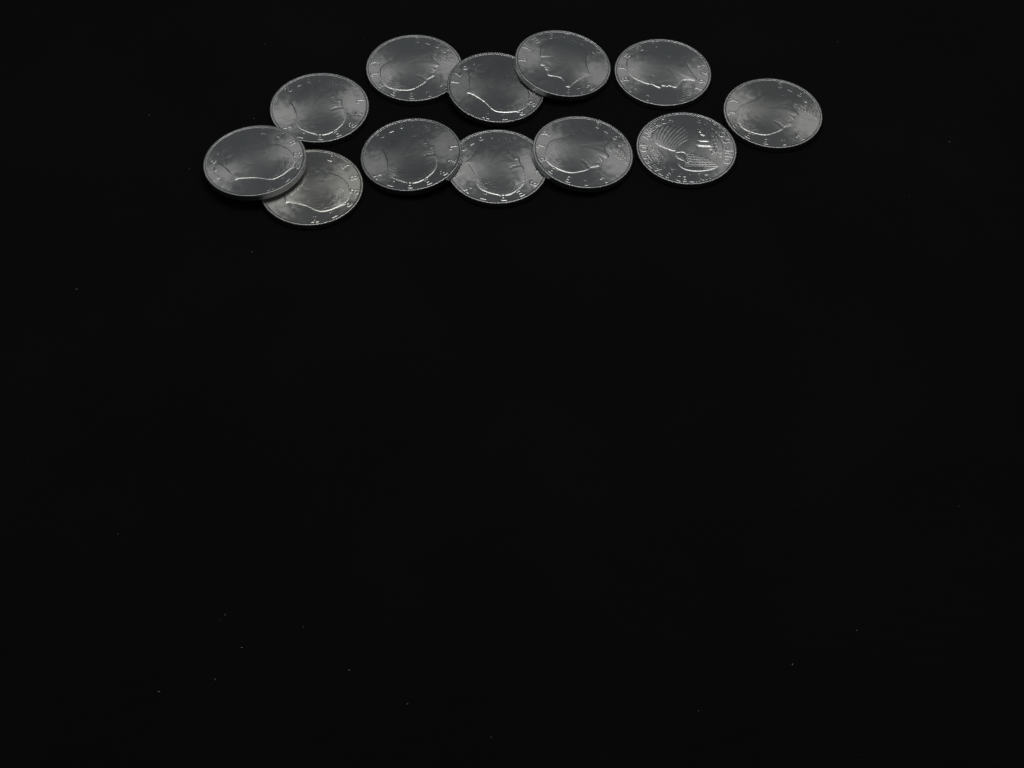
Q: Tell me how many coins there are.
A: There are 12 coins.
